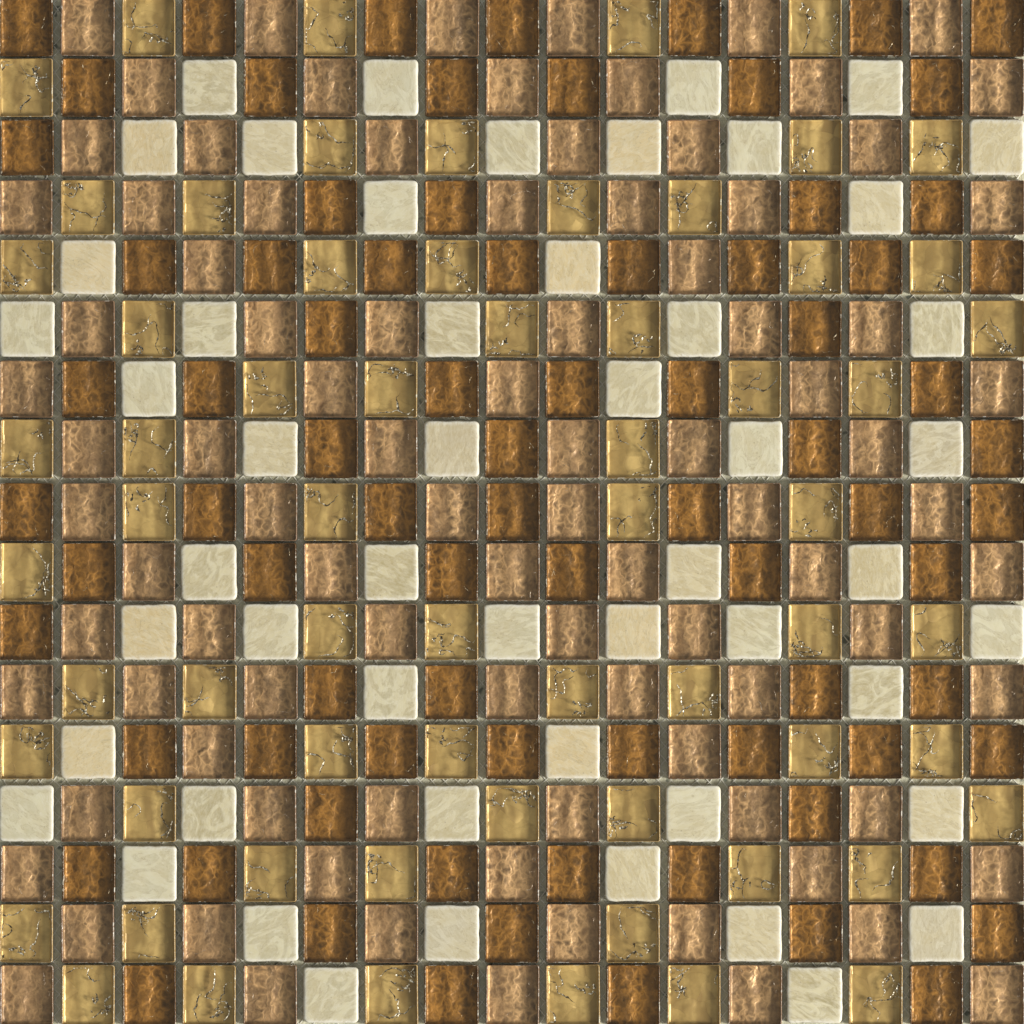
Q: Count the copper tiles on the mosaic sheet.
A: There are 93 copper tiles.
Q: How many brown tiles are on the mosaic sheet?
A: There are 80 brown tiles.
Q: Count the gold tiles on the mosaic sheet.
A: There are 64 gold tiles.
